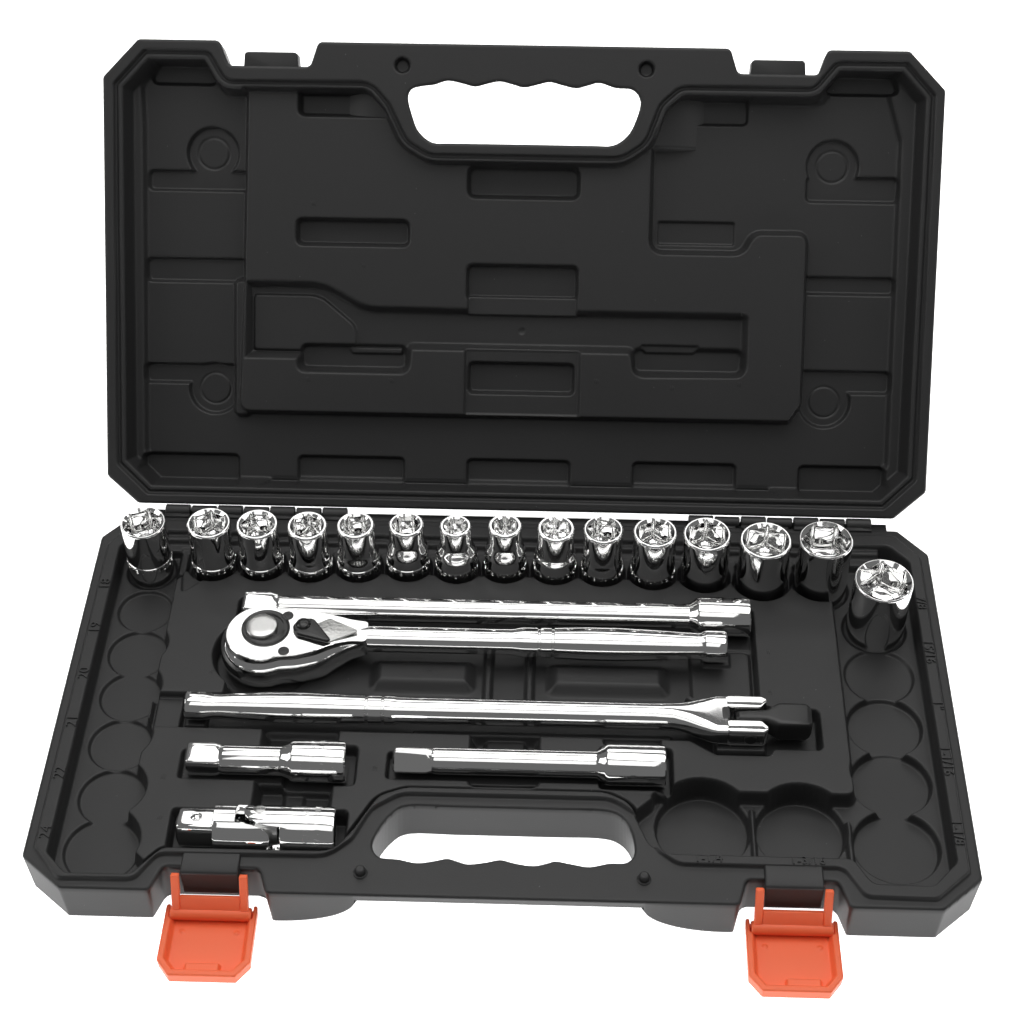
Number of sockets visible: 15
